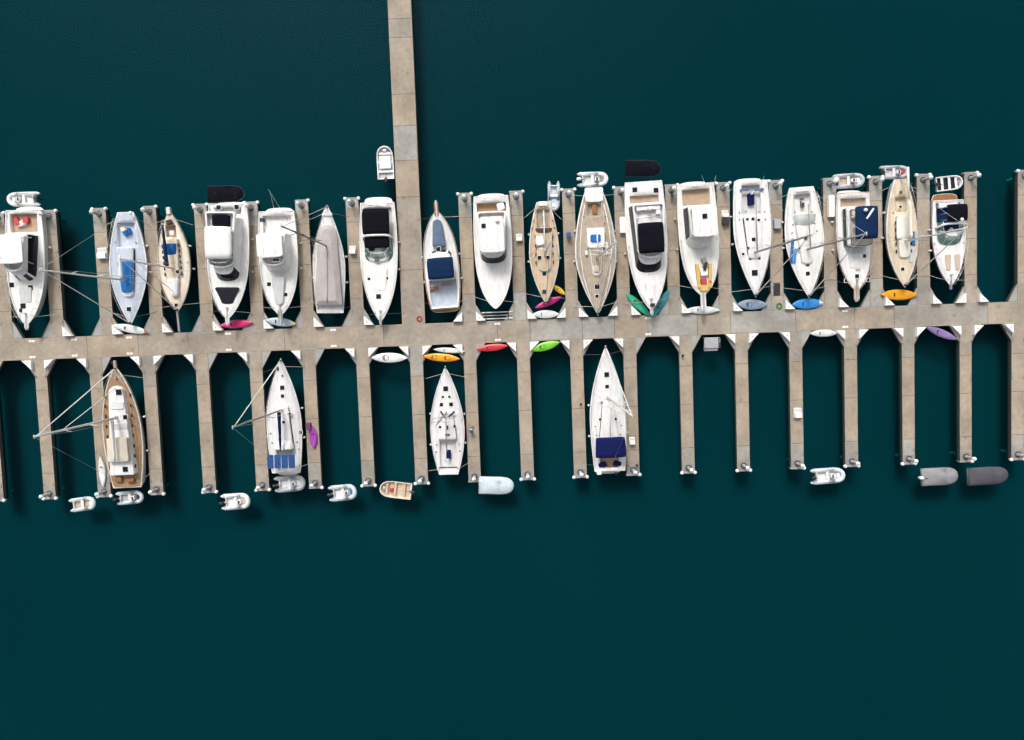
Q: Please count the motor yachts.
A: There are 10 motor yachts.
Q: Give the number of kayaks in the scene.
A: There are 21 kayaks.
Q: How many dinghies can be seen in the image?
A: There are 19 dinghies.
